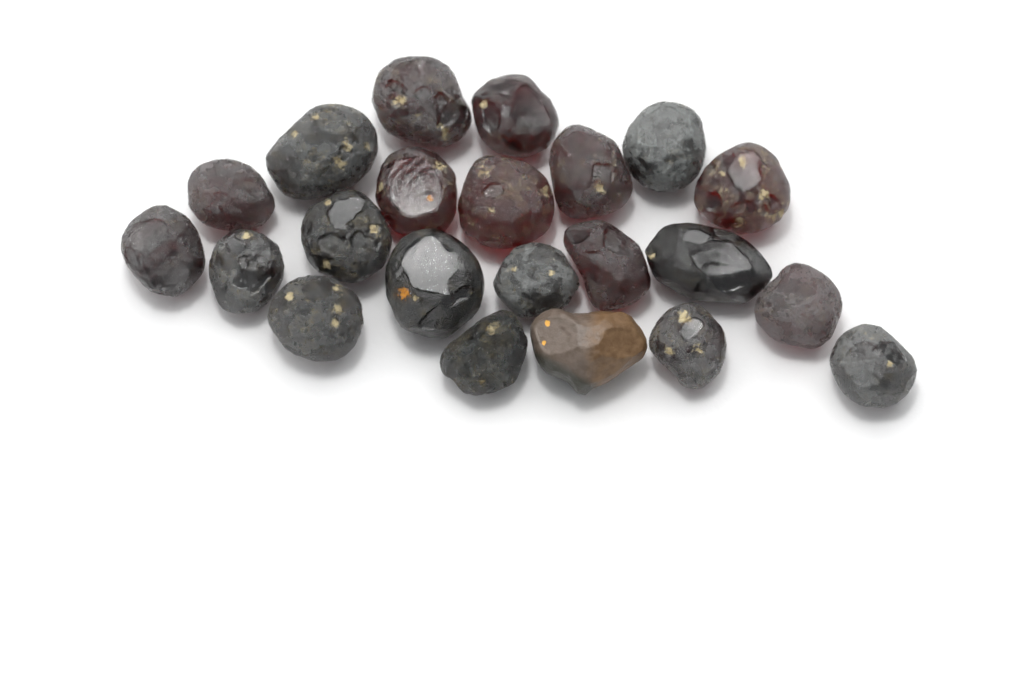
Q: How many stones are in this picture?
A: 22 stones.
